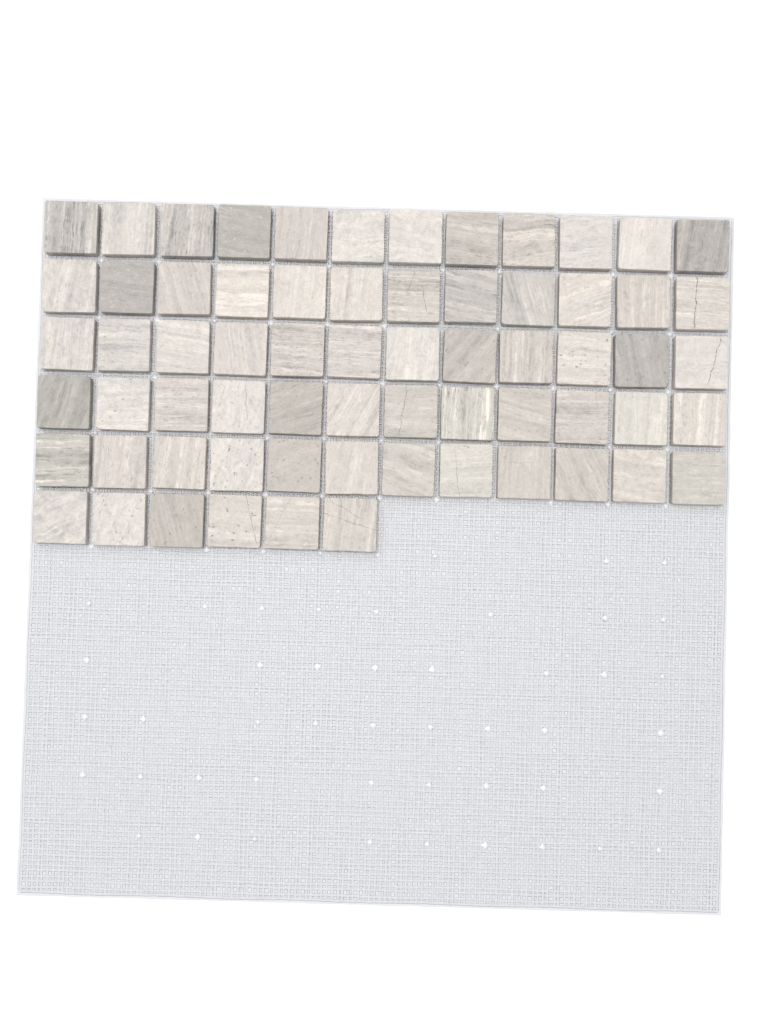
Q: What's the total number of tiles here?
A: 66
